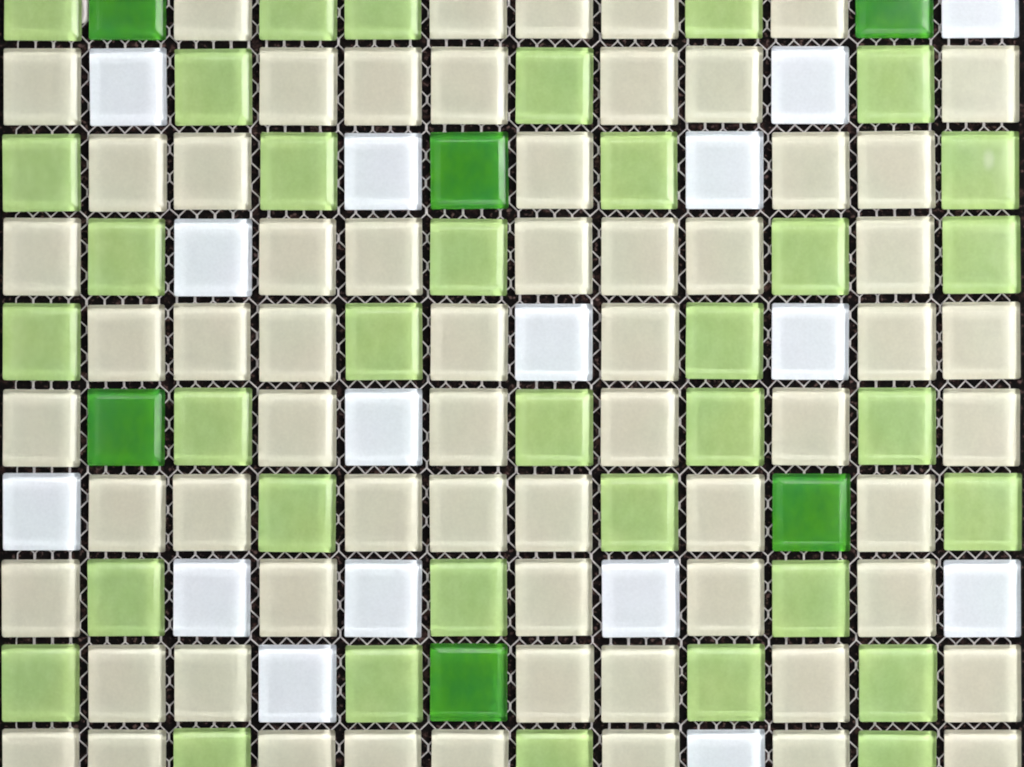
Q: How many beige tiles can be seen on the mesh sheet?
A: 63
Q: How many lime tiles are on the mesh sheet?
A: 35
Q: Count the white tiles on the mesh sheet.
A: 16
